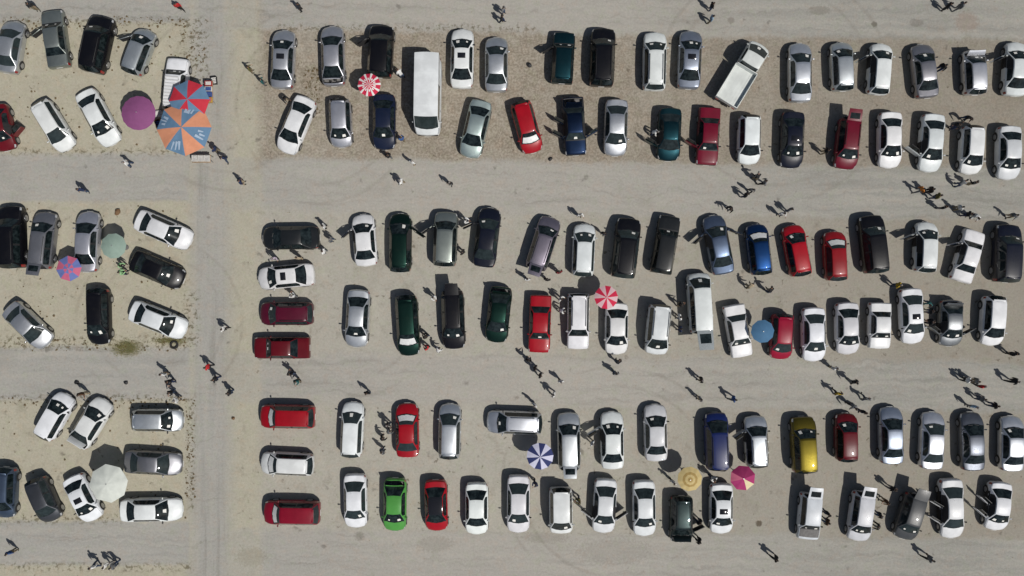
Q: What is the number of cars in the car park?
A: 125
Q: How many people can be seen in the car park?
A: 135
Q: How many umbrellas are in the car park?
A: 12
